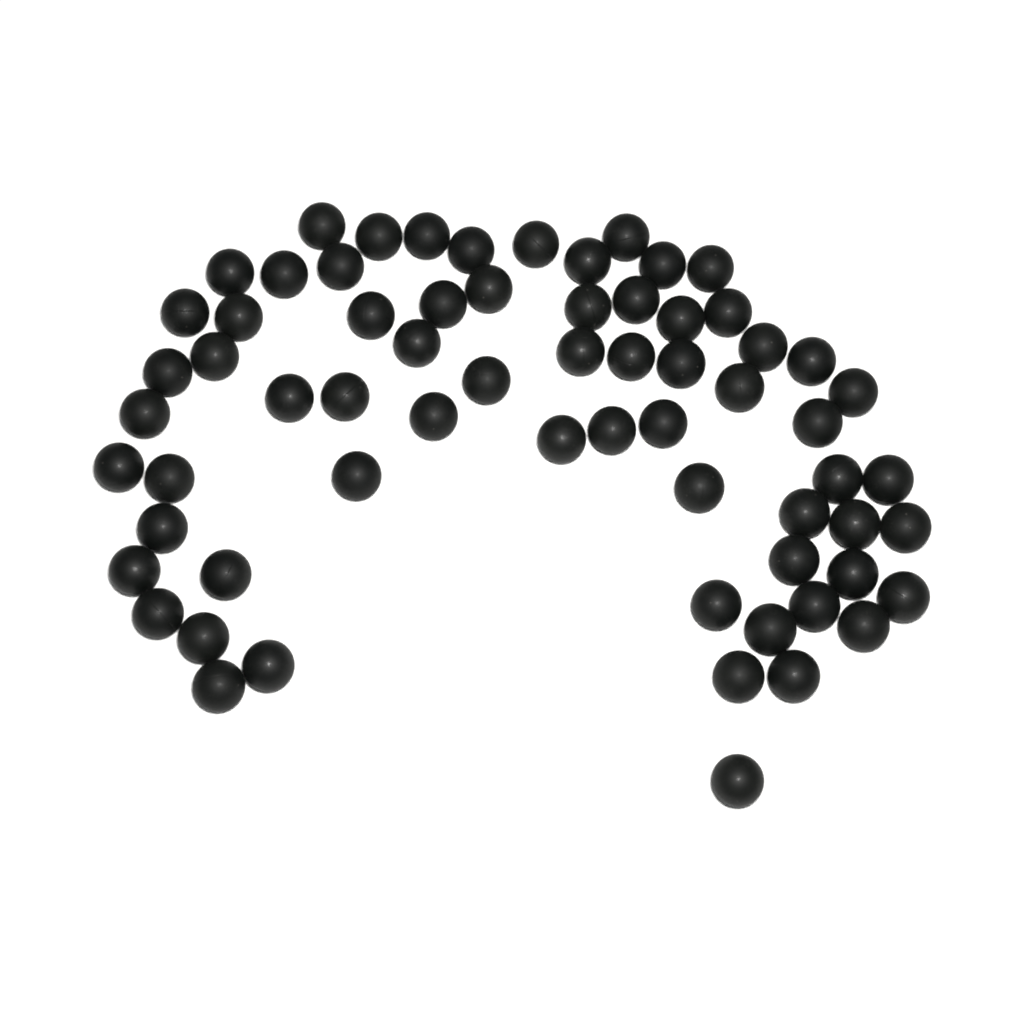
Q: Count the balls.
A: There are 66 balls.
